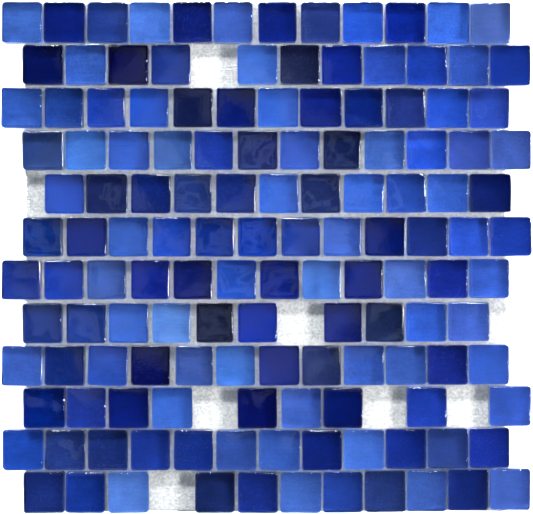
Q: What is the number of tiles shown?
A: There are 136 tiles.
